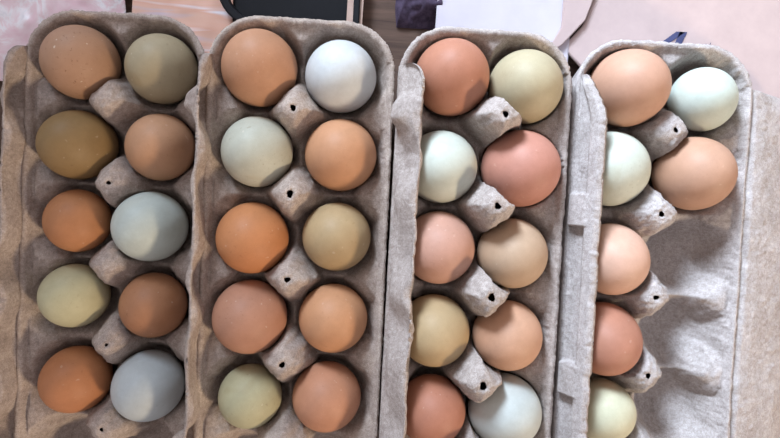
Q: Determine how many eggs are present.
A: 37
